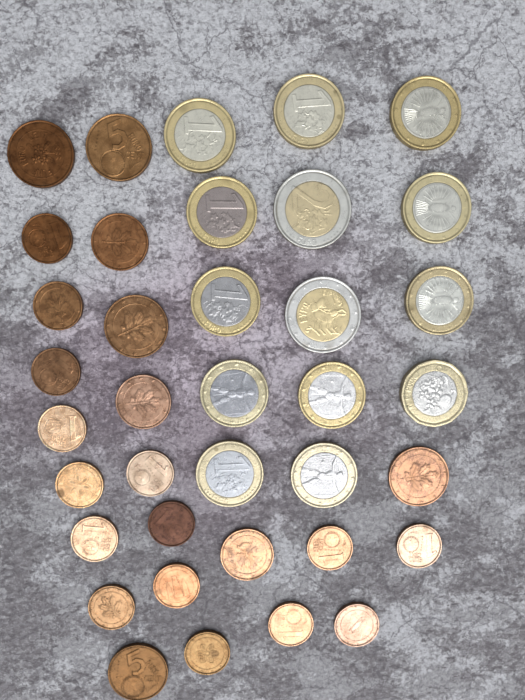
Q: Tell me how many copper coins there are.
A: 23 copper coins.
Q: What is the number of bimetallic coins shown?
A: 14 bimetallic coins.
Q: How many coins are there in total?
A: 37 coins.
